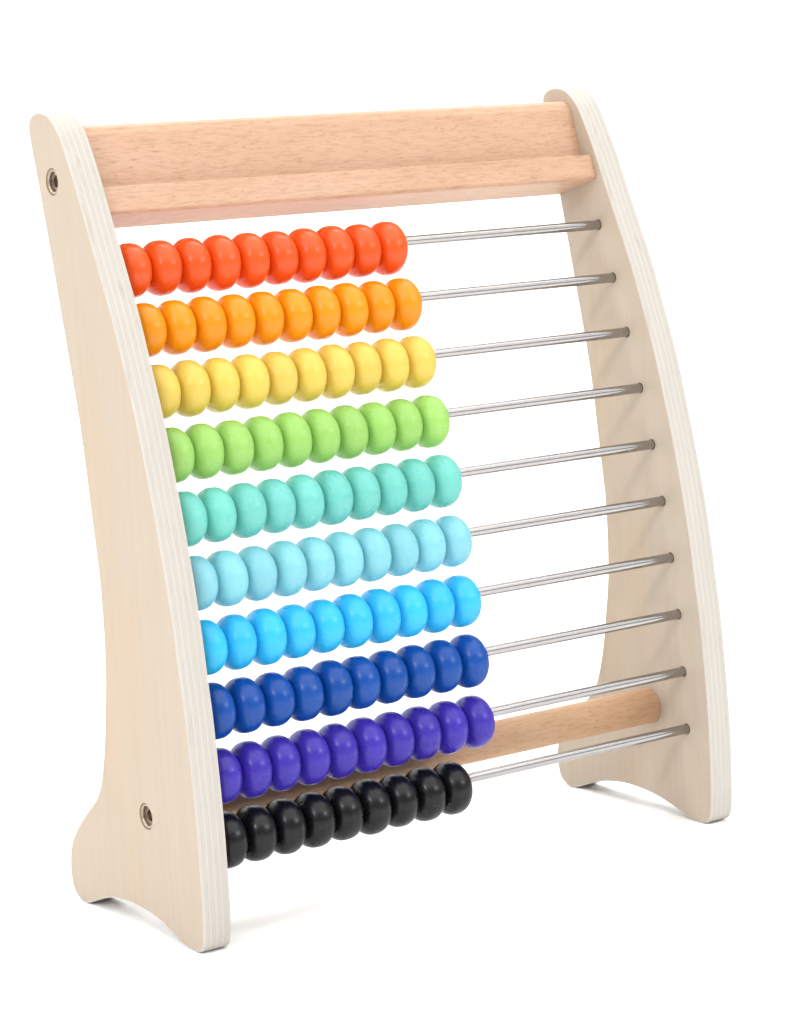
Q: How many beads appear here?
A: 99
